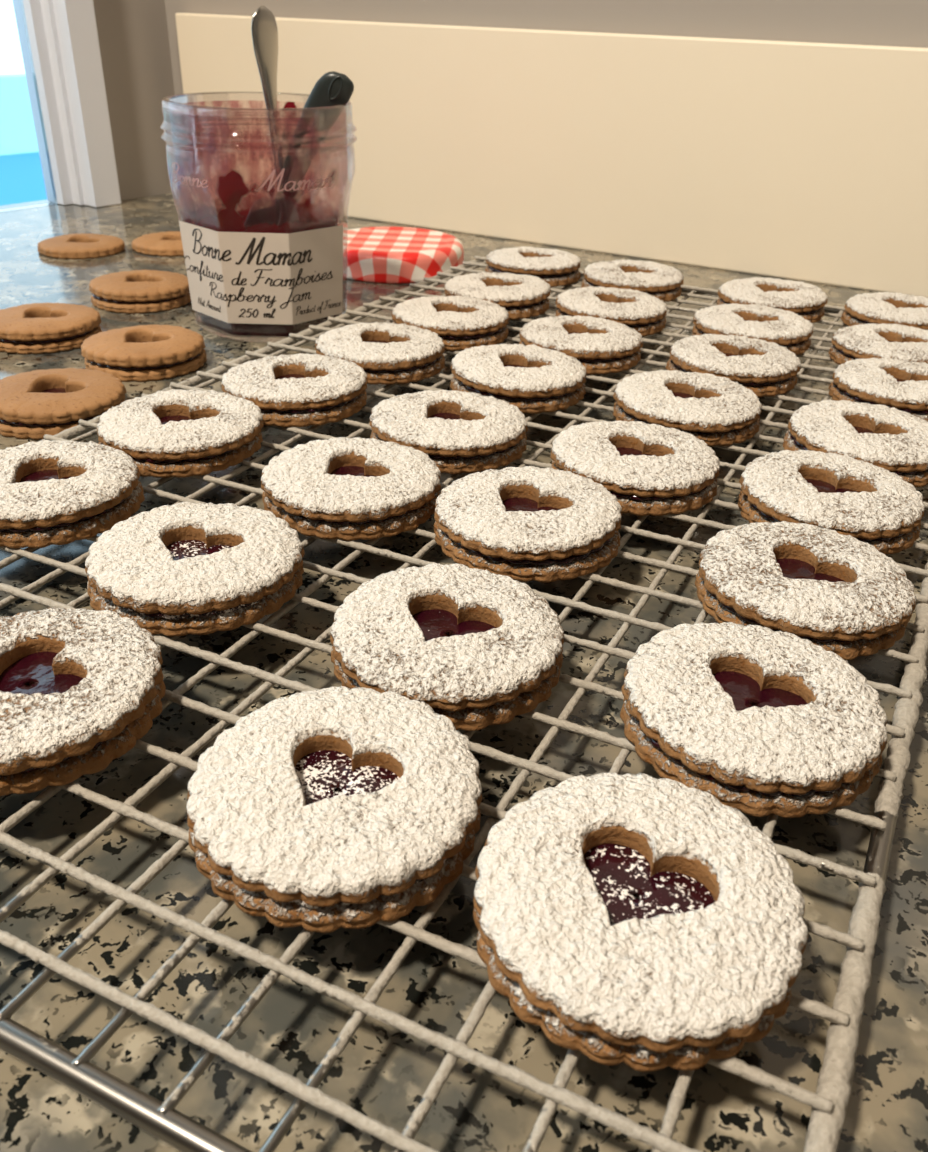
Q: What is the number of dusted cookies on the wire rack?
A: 31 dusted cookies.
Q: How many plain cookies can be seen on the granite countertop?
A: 6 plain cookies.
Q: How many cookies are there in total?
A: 37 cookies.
